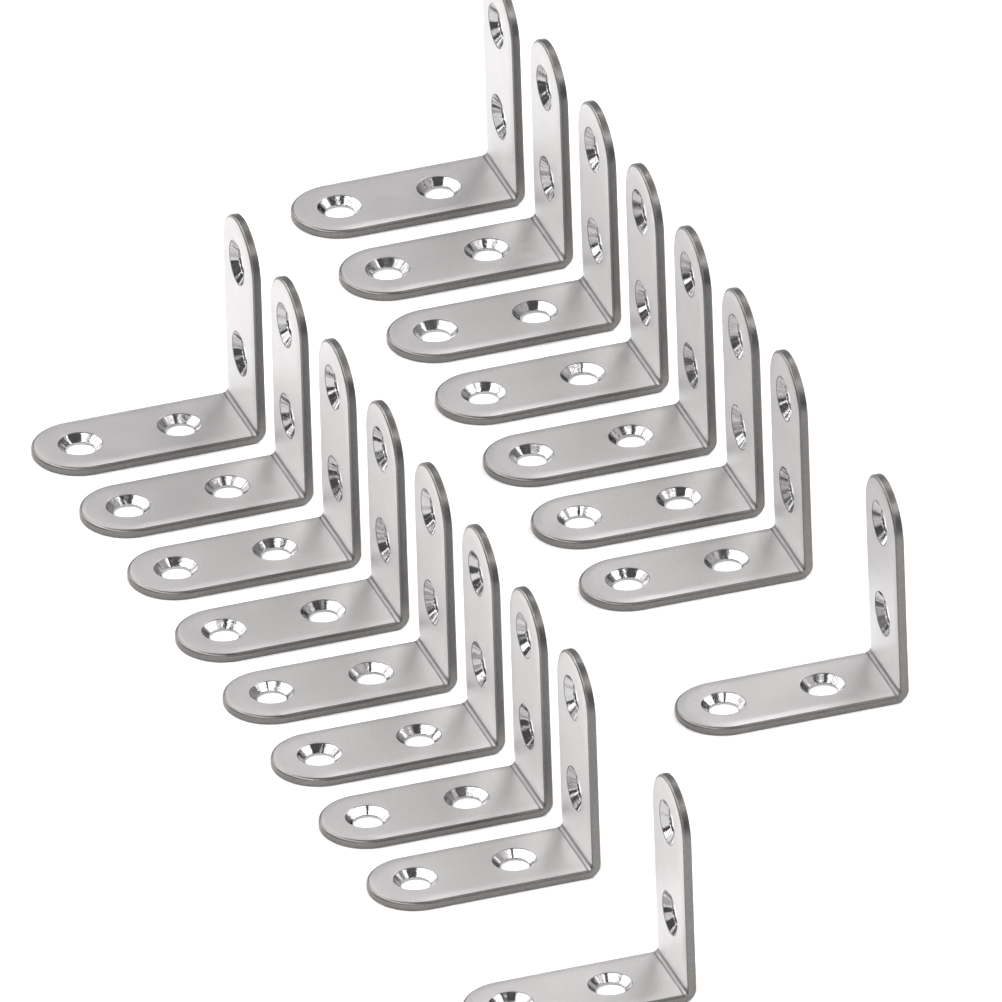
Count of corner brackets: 17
